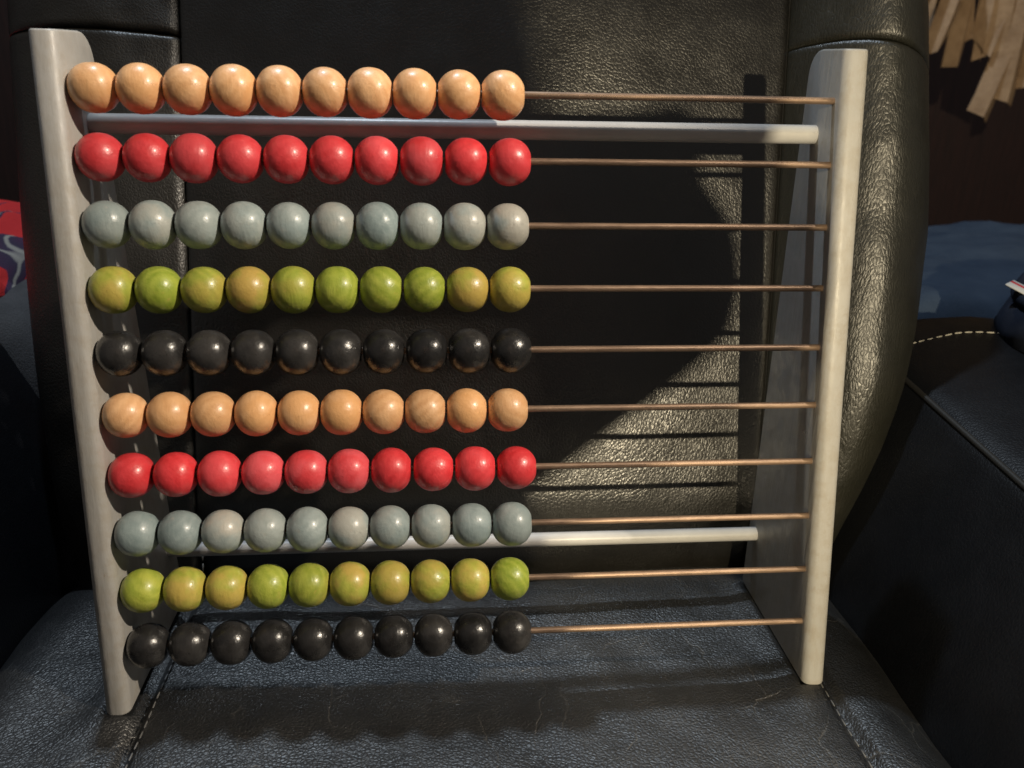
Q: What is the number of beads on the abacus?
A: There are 100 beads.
